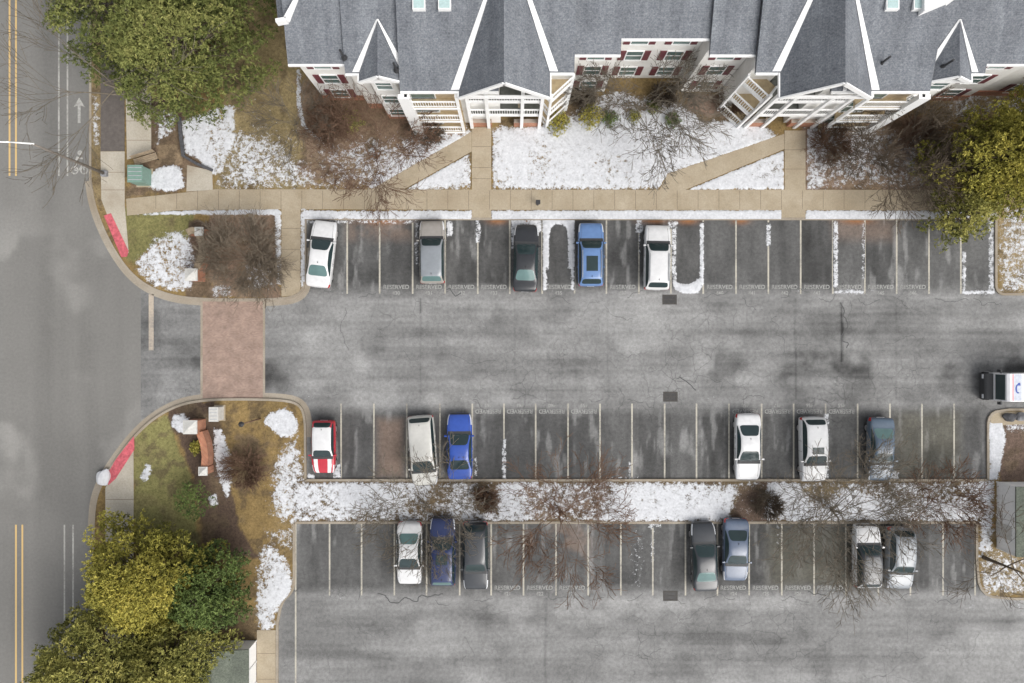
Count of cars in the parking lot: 18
